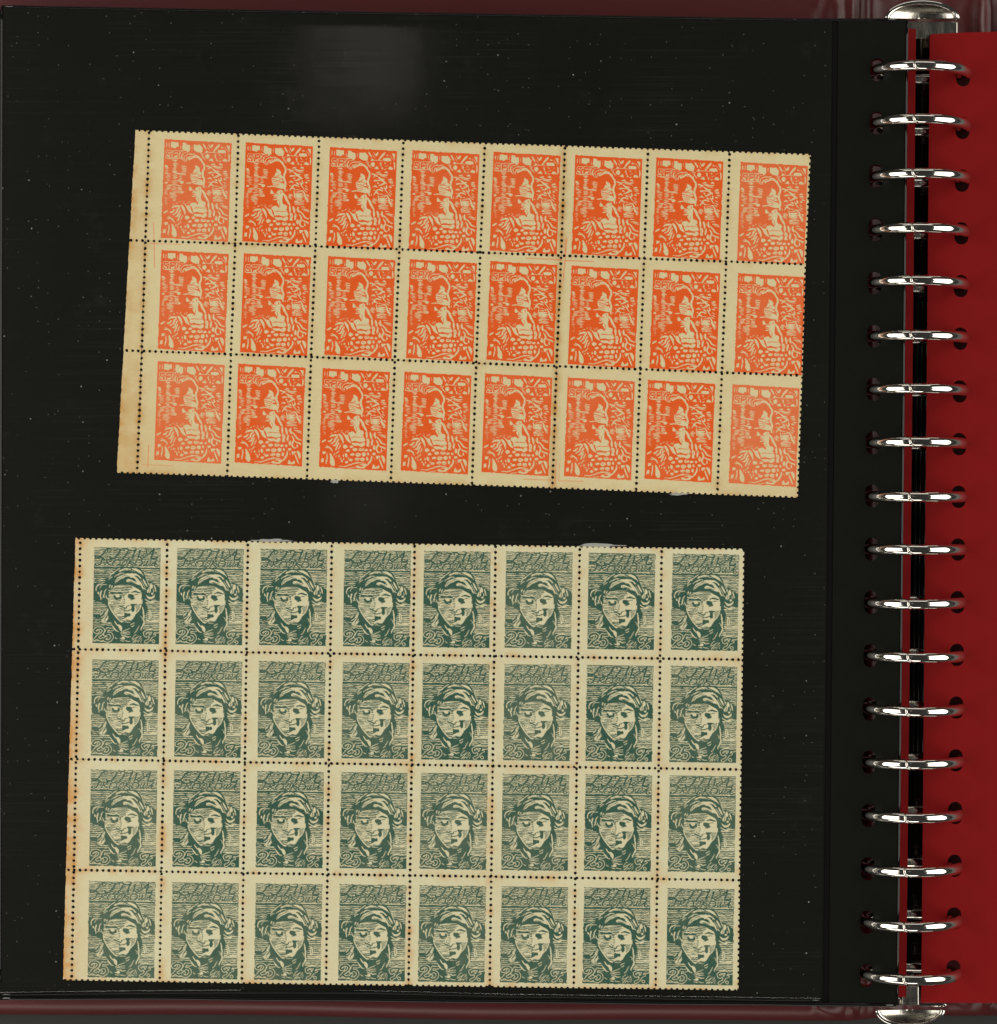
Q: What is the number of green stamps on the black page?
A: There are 32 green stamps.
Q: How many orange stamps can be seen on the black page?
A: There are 24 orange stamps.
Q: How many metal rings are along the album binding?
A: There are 18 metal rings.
